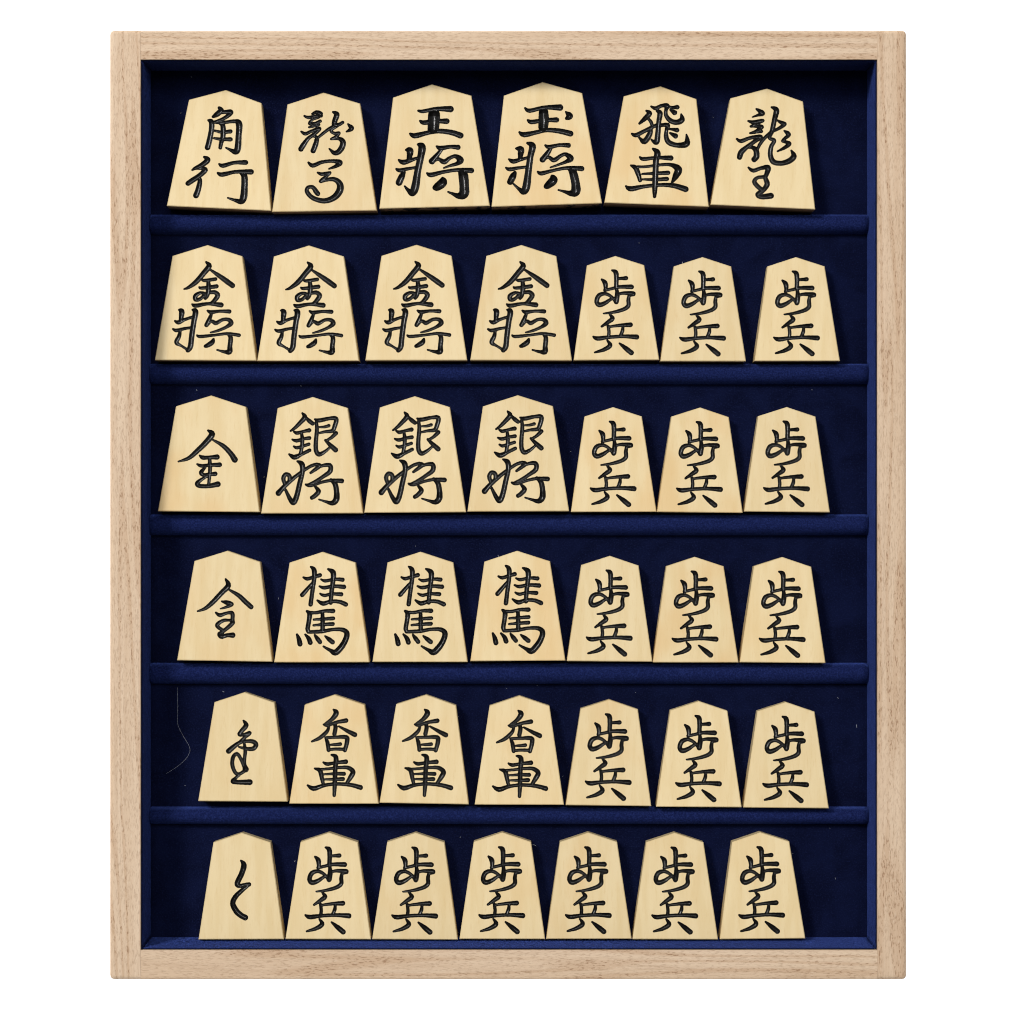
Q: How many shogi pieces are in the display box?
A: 41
